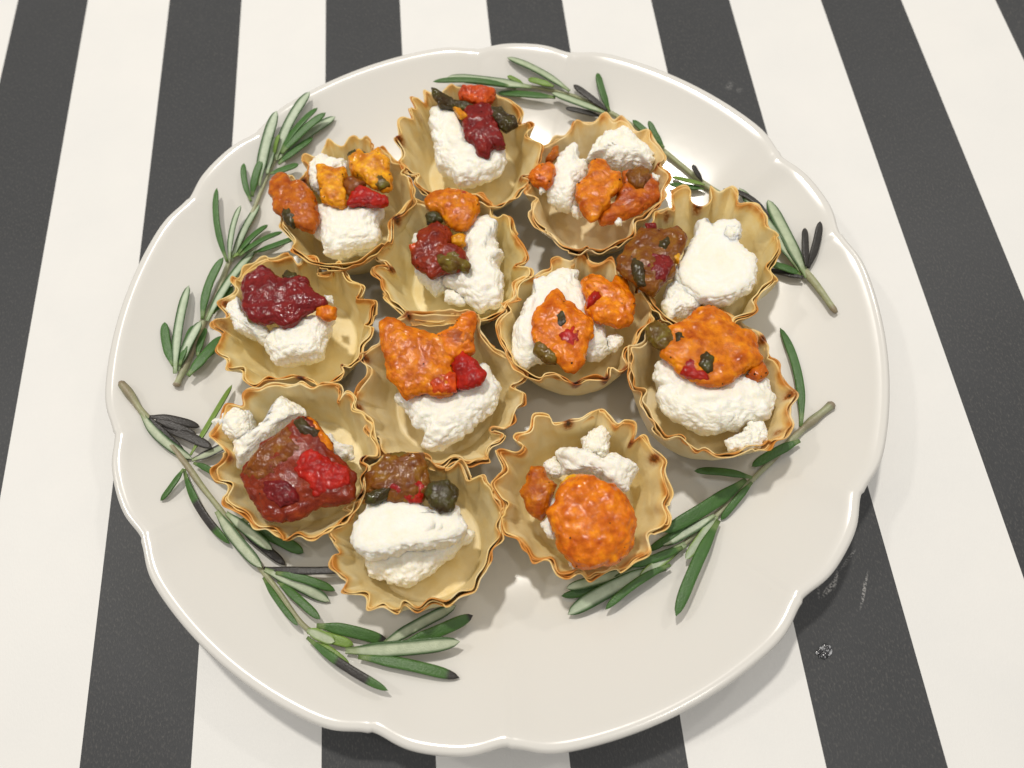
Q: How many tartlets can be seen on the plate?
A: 12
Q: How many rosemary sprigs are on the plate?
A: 4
